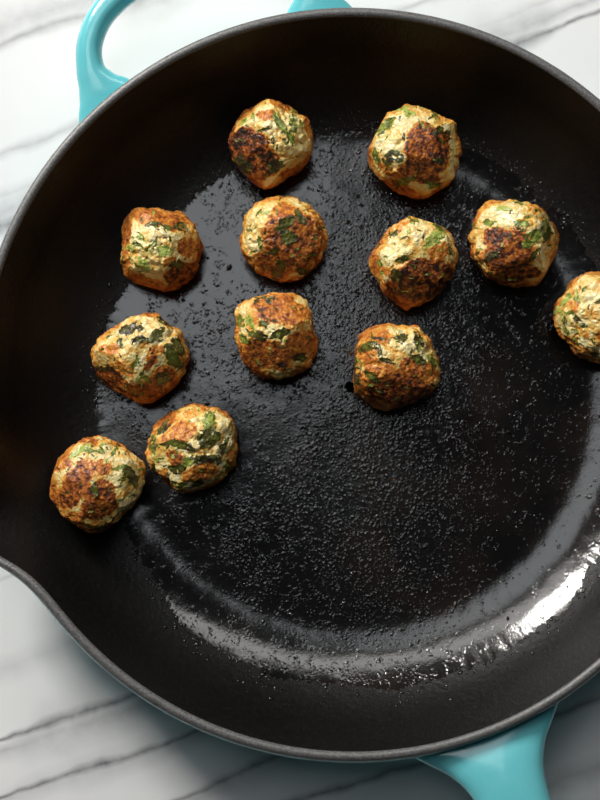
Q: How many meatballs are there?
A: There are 12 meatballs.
